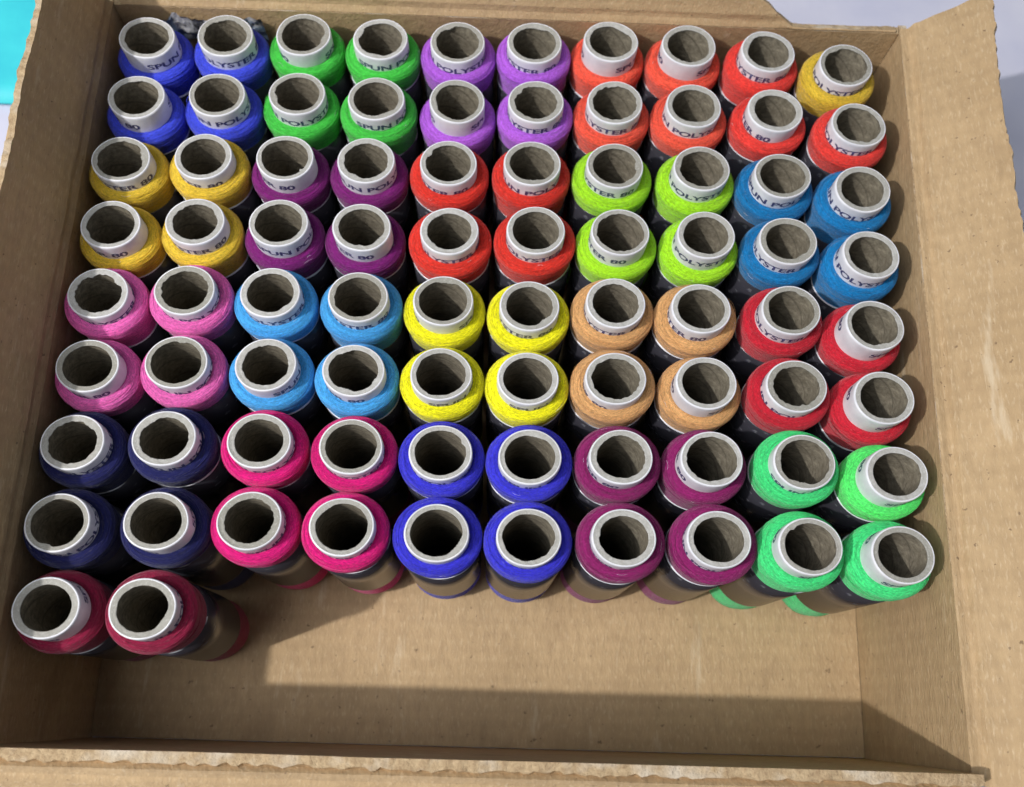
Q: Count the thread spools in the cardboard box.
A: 82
